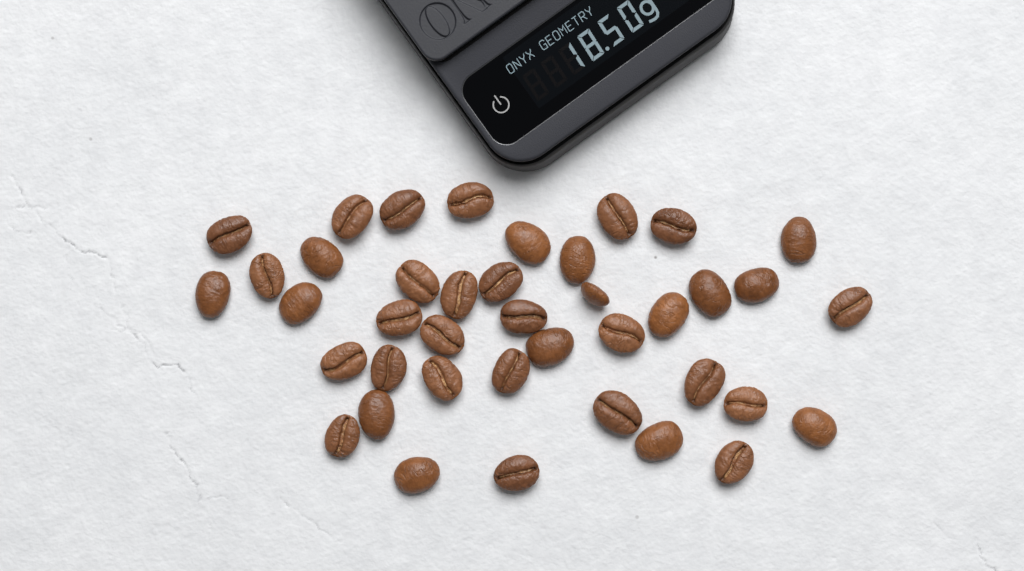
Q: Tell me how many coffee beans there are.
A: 40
